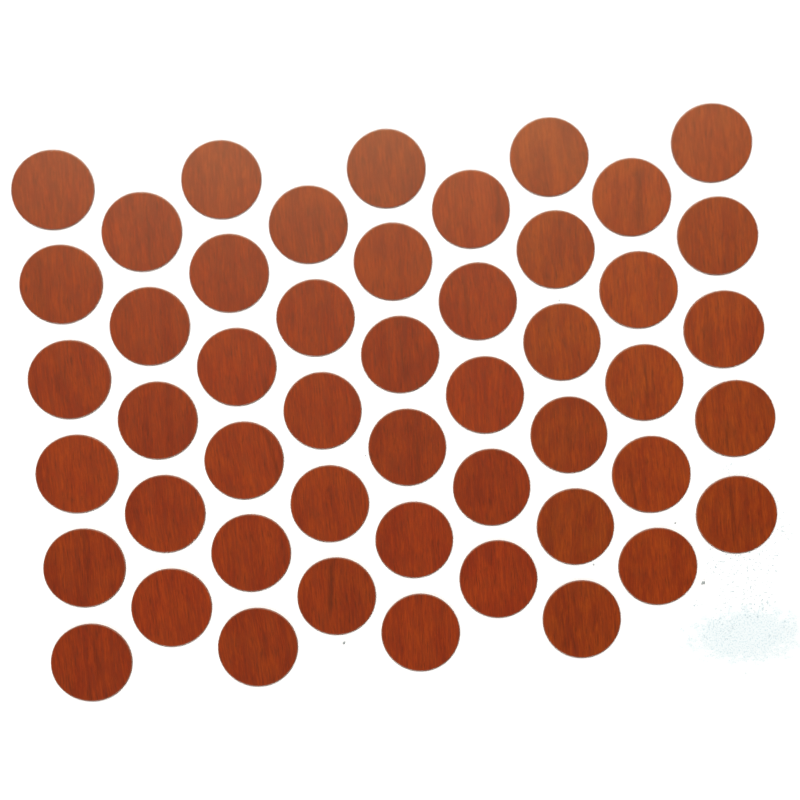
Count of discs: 49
